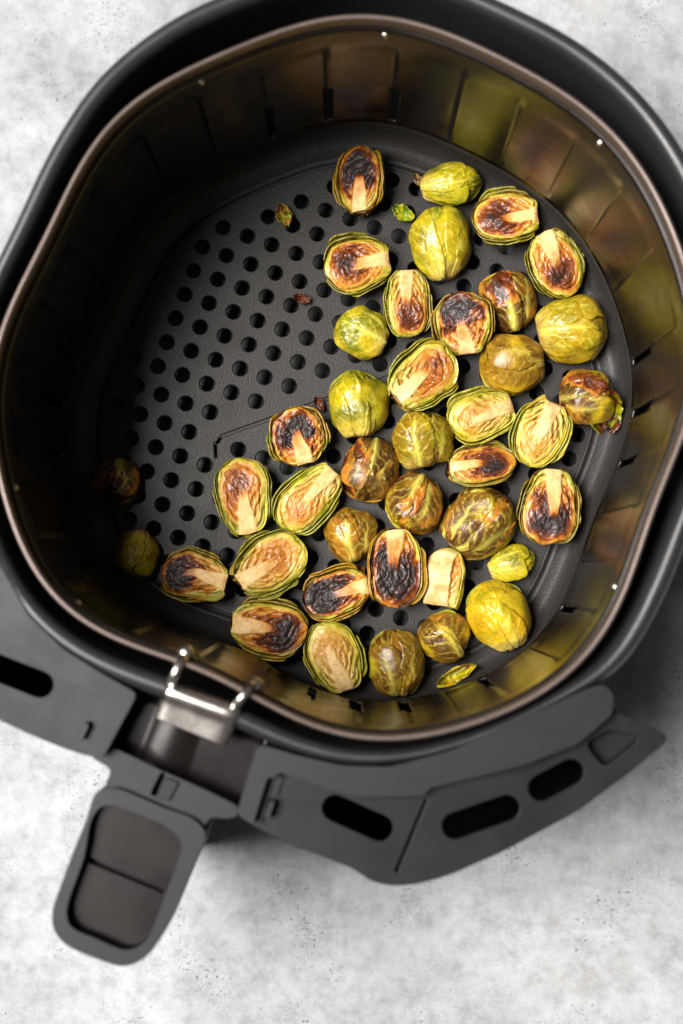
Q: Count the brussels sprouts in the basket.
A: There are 40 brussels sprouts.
